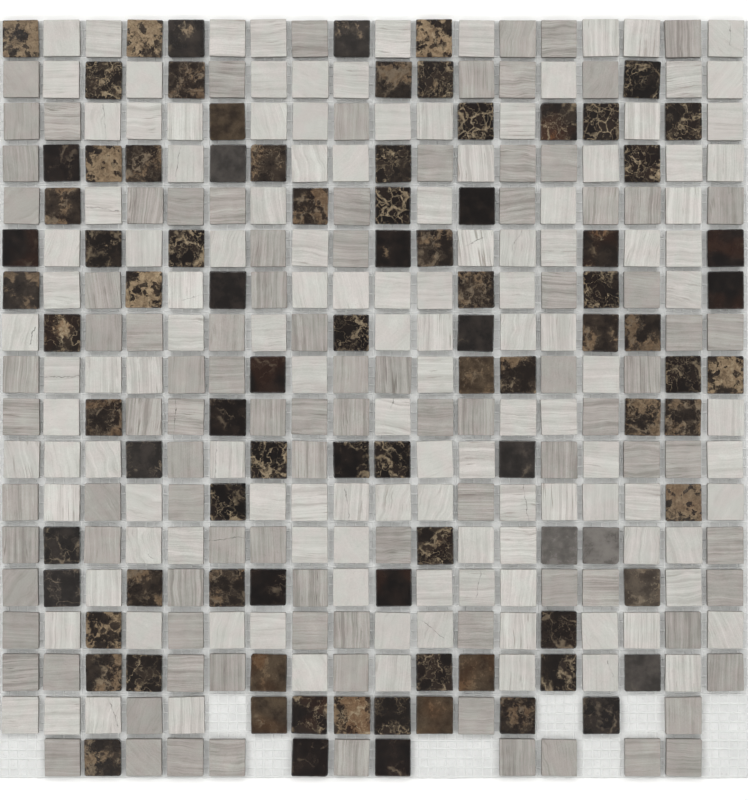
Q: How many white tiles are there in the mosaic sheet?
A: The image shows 127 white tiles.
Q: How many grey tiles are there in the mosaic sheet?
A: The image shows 98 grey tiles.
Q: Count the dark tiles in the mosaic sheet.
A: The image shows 89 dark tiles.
